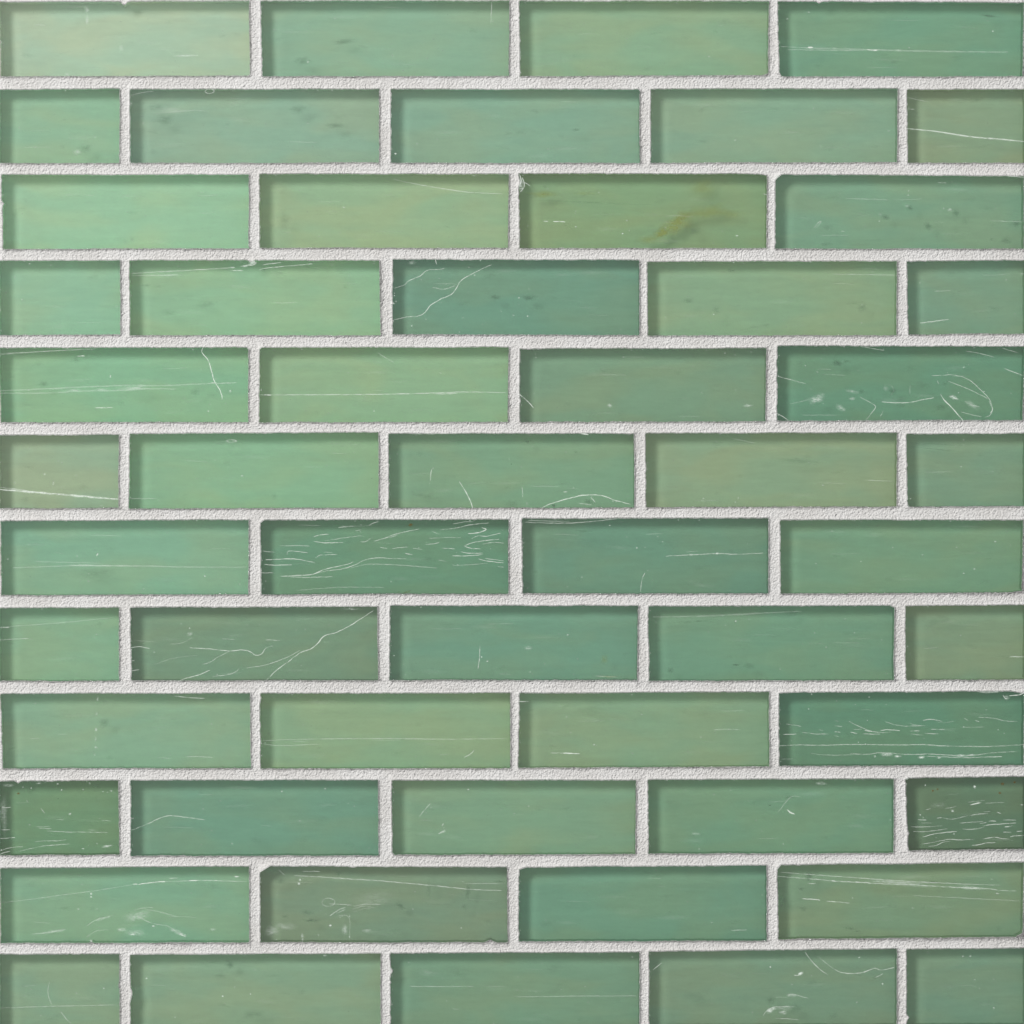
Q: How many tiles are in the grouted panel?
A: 54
